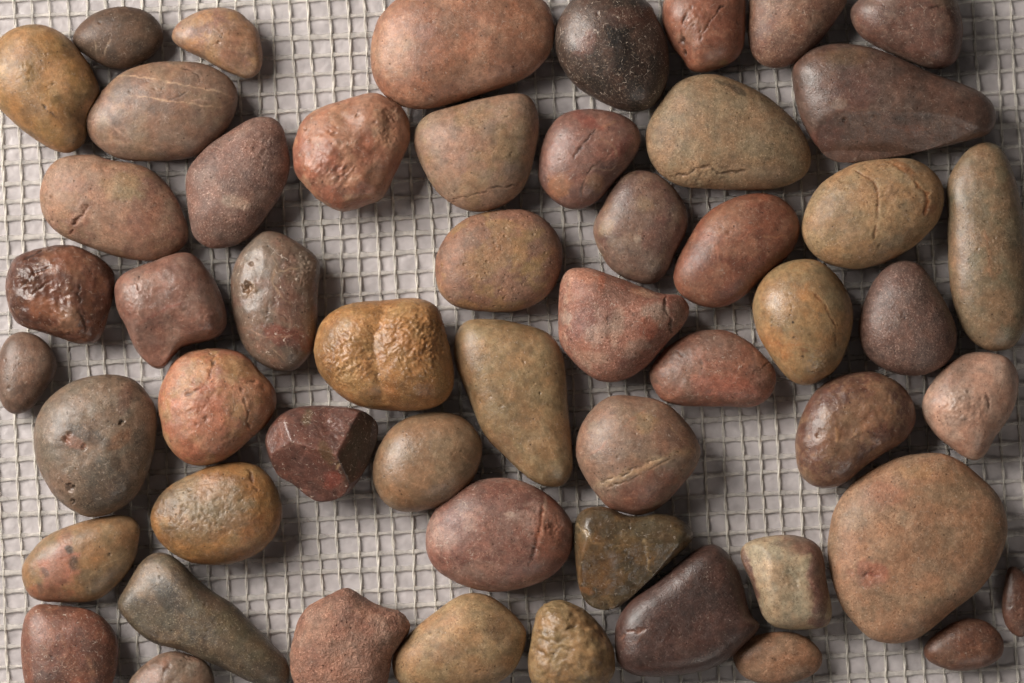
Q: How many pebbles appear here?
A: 54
